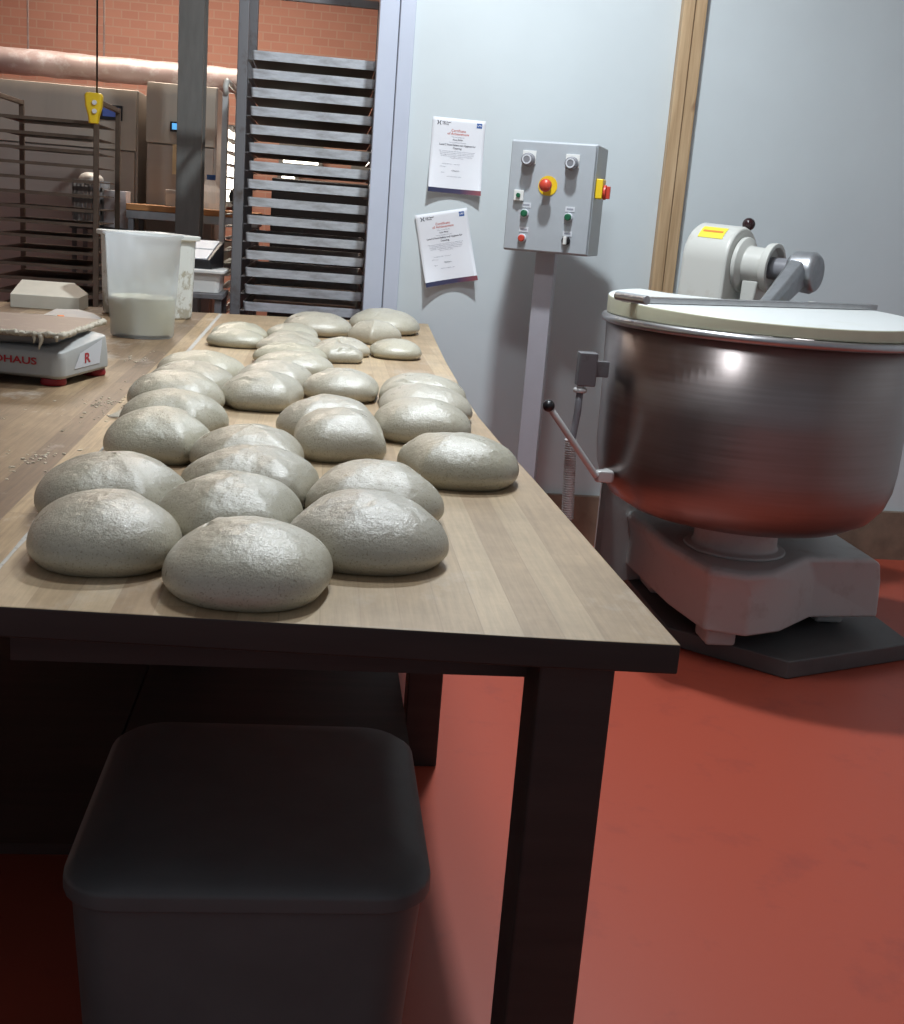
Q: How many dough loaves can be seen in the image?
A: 35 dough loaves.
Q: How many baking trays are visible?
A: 15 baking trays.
